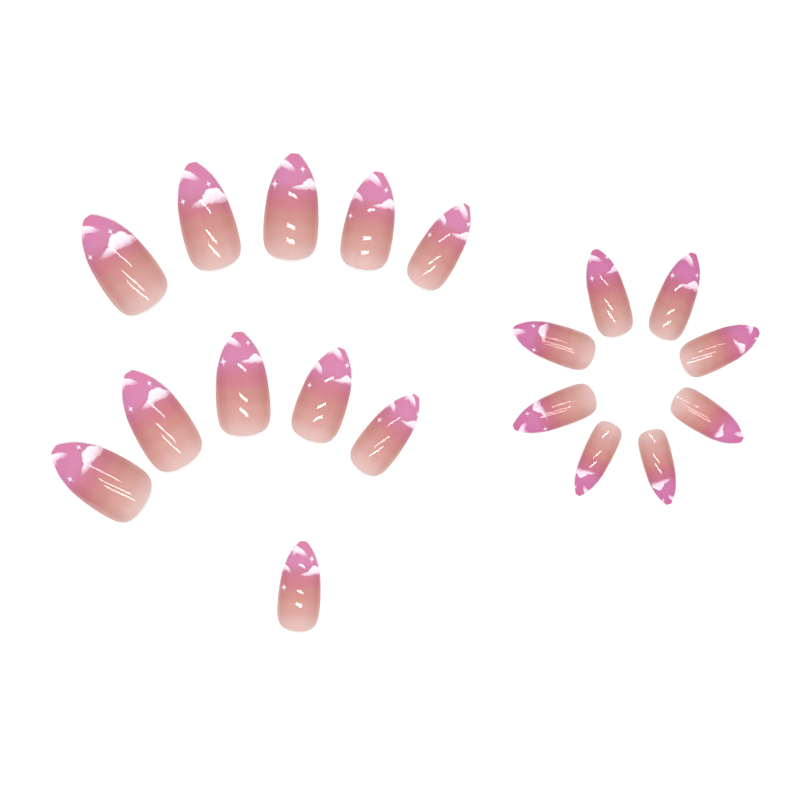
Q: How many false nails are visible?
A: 19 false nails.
